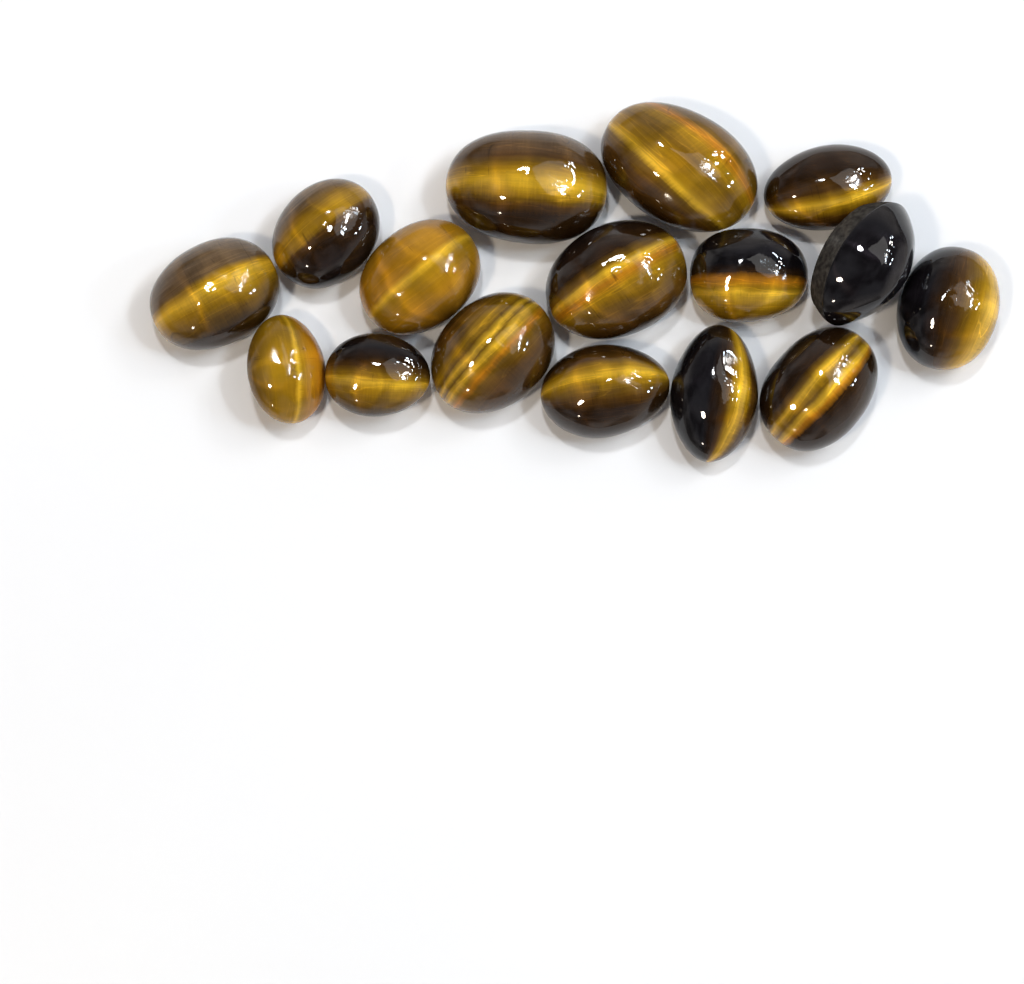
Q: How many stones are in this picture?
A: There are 16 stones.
